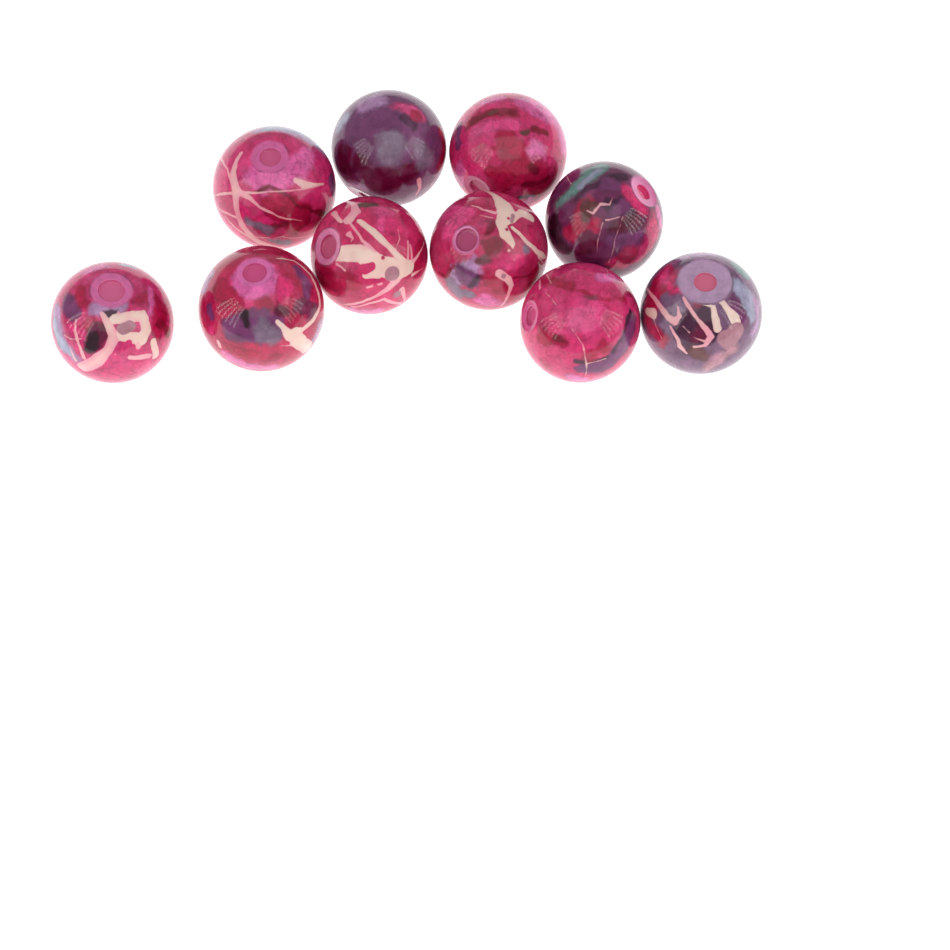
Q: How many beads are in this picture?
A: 10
